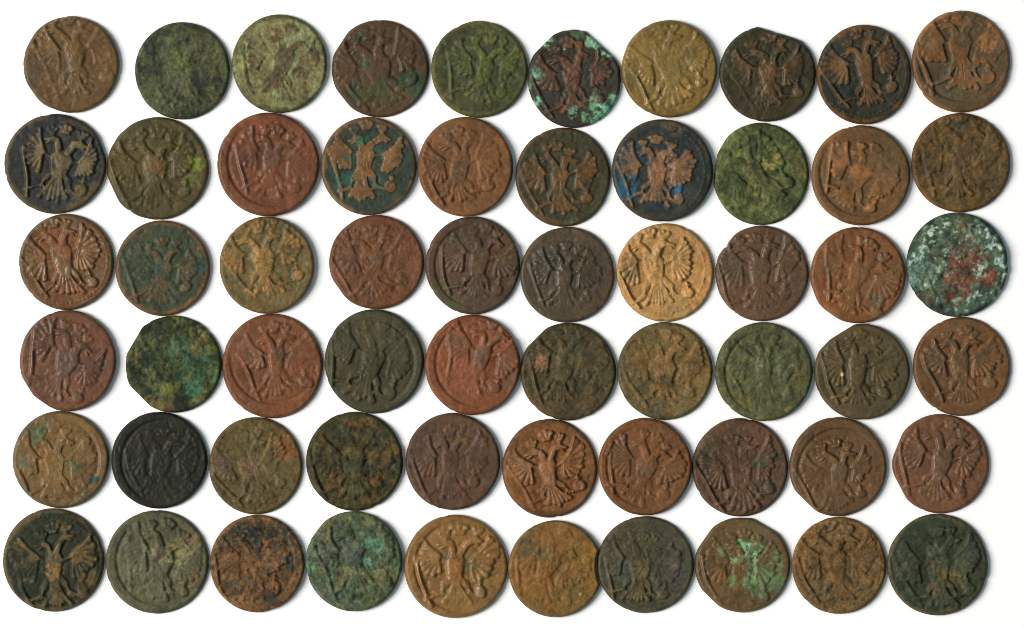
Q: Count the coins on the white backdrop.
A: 60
